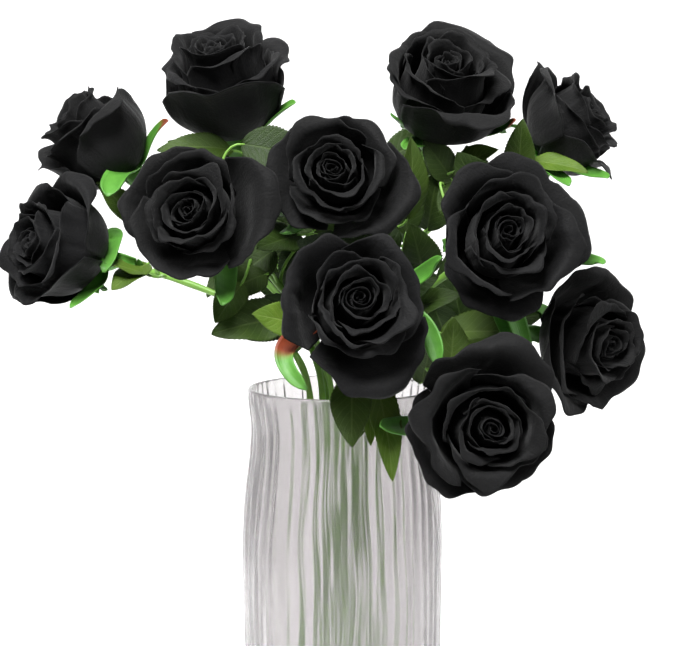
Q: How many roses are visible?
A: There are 11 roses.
